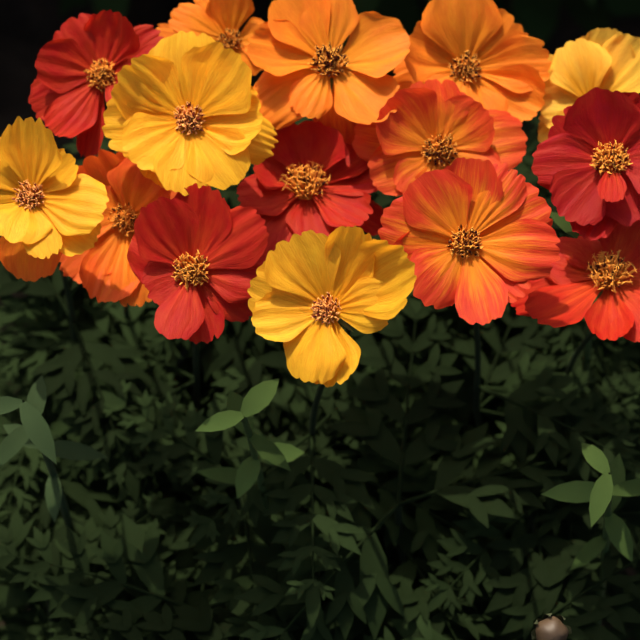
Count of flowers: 15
